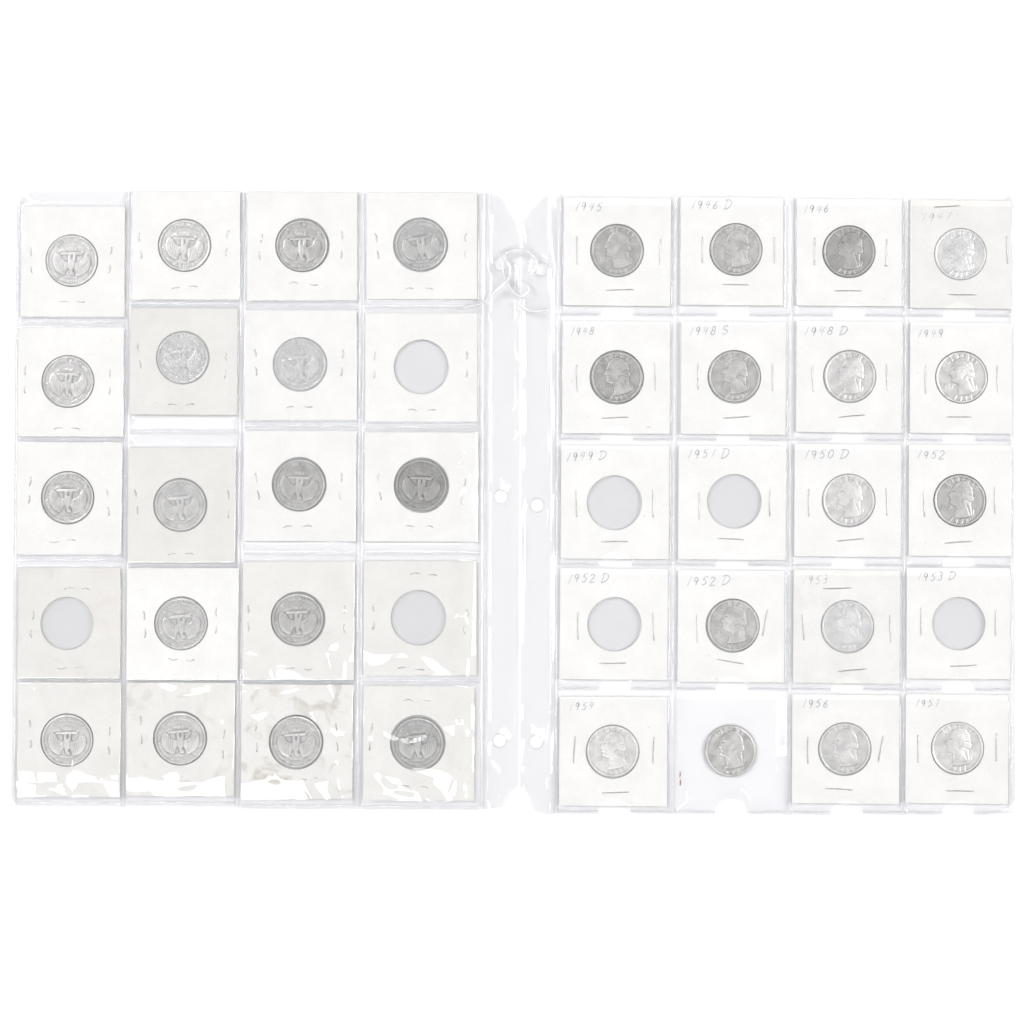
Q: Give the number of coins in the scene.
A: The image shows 33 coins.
